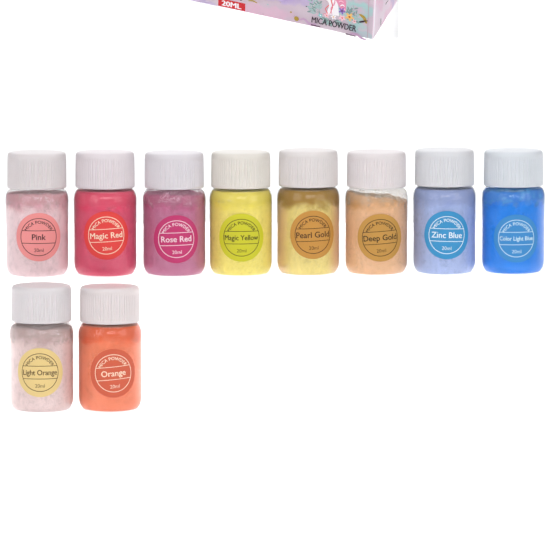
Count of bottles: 10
